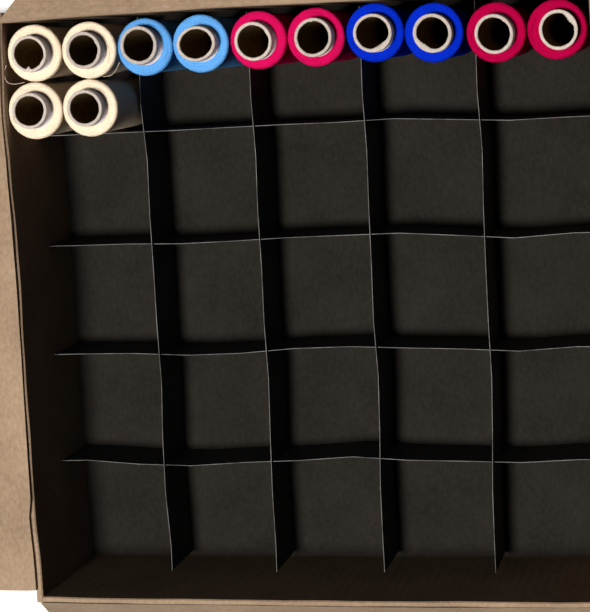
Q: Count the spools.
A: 12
